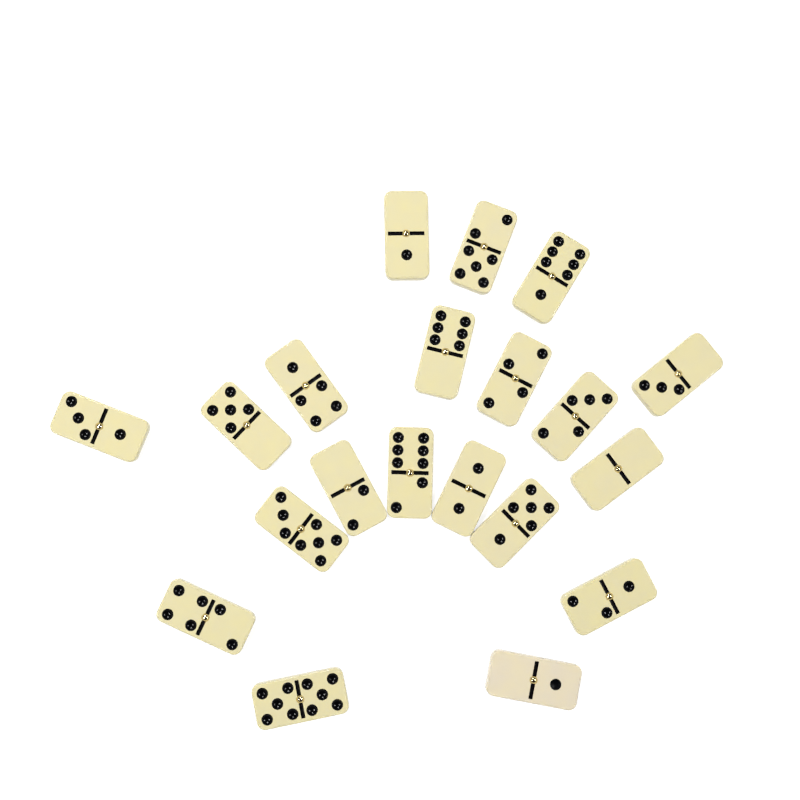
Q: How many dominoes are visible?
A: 20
